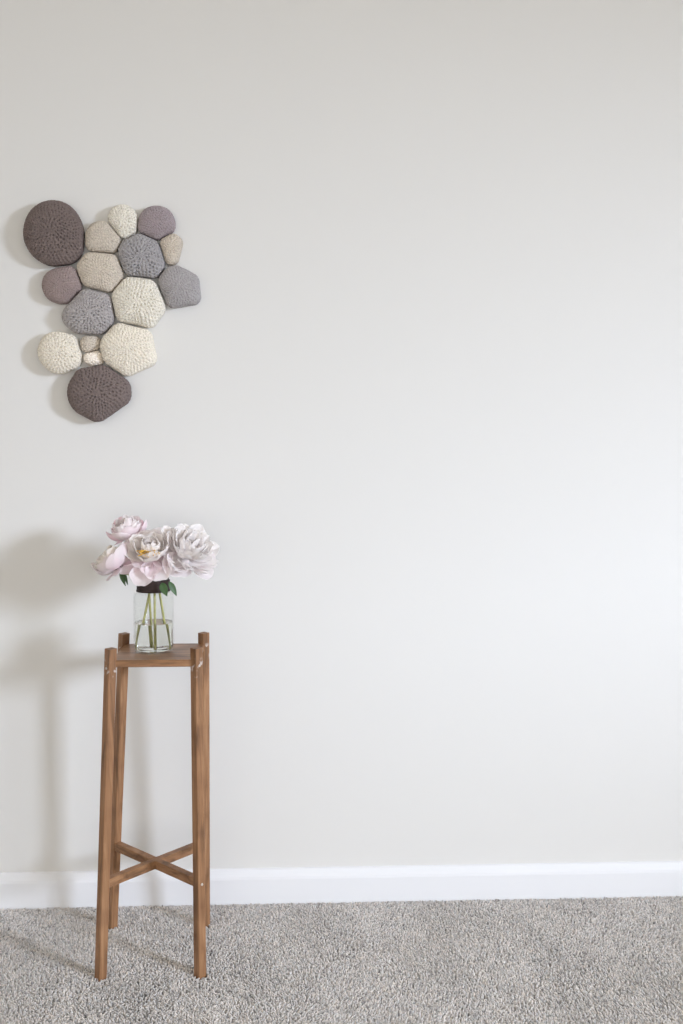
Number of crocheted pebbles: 16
